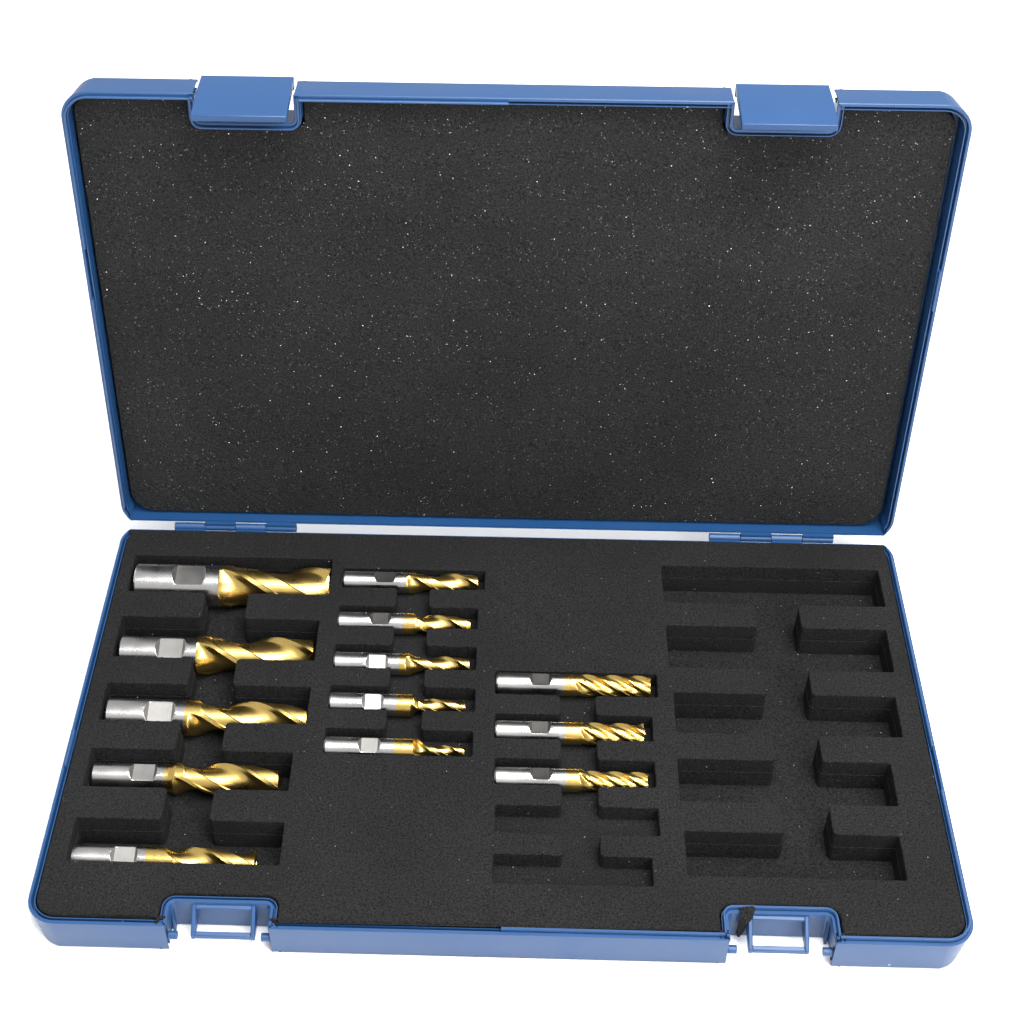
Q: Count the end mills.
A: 13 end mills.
